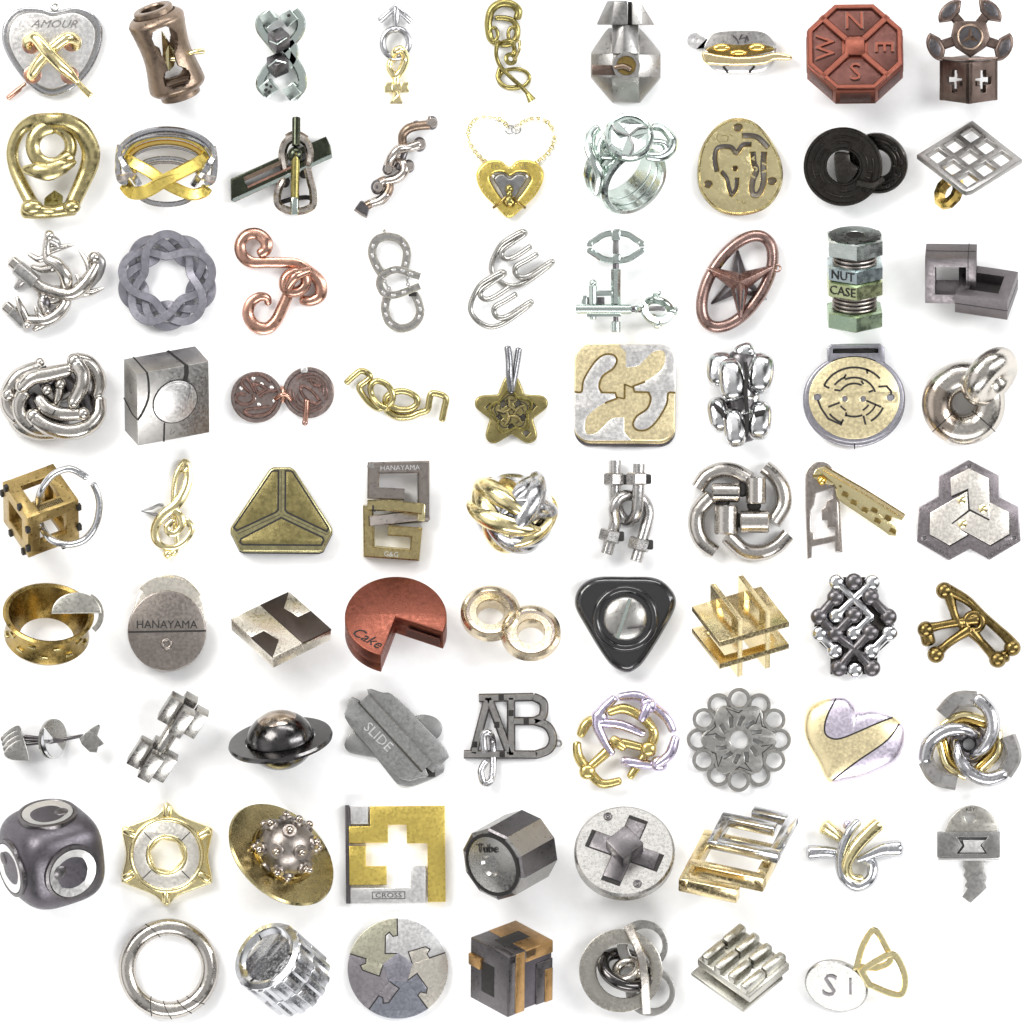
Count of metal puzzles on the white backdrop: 79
